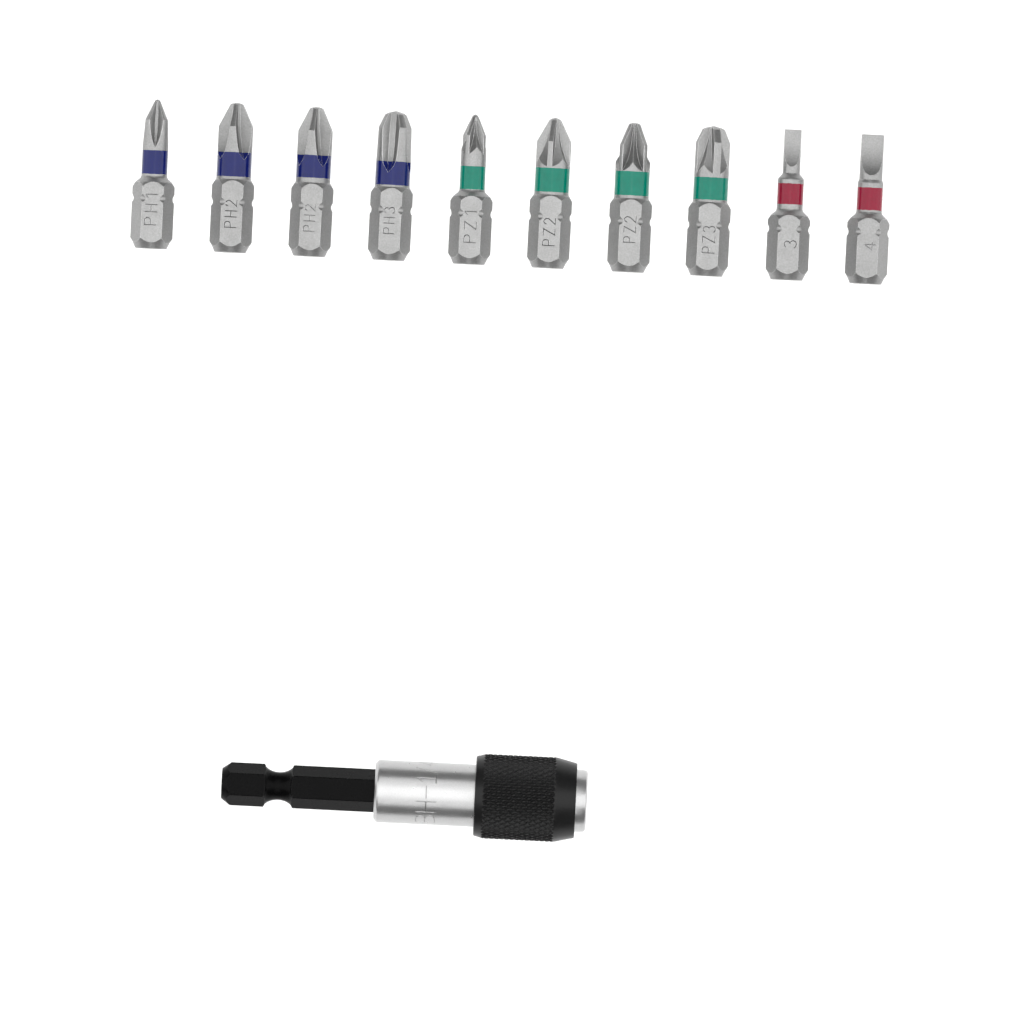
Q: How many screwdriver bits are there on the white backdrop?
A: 10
